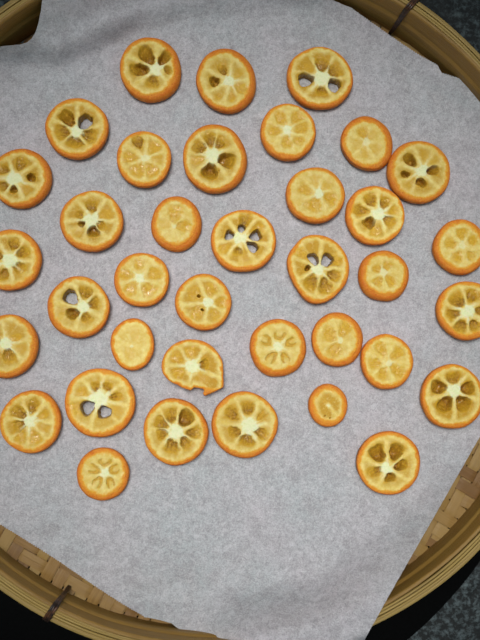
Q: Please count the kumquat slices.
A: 37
